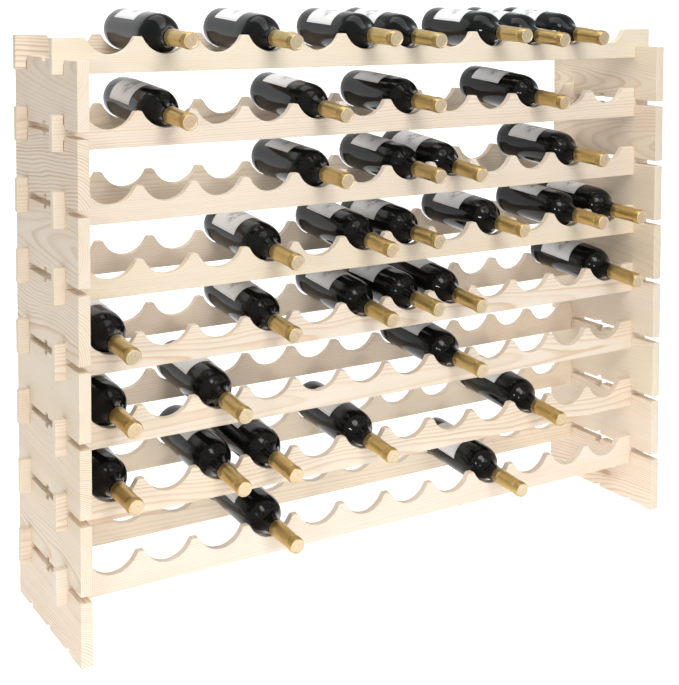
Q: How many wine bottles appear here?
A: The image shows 37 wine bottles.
